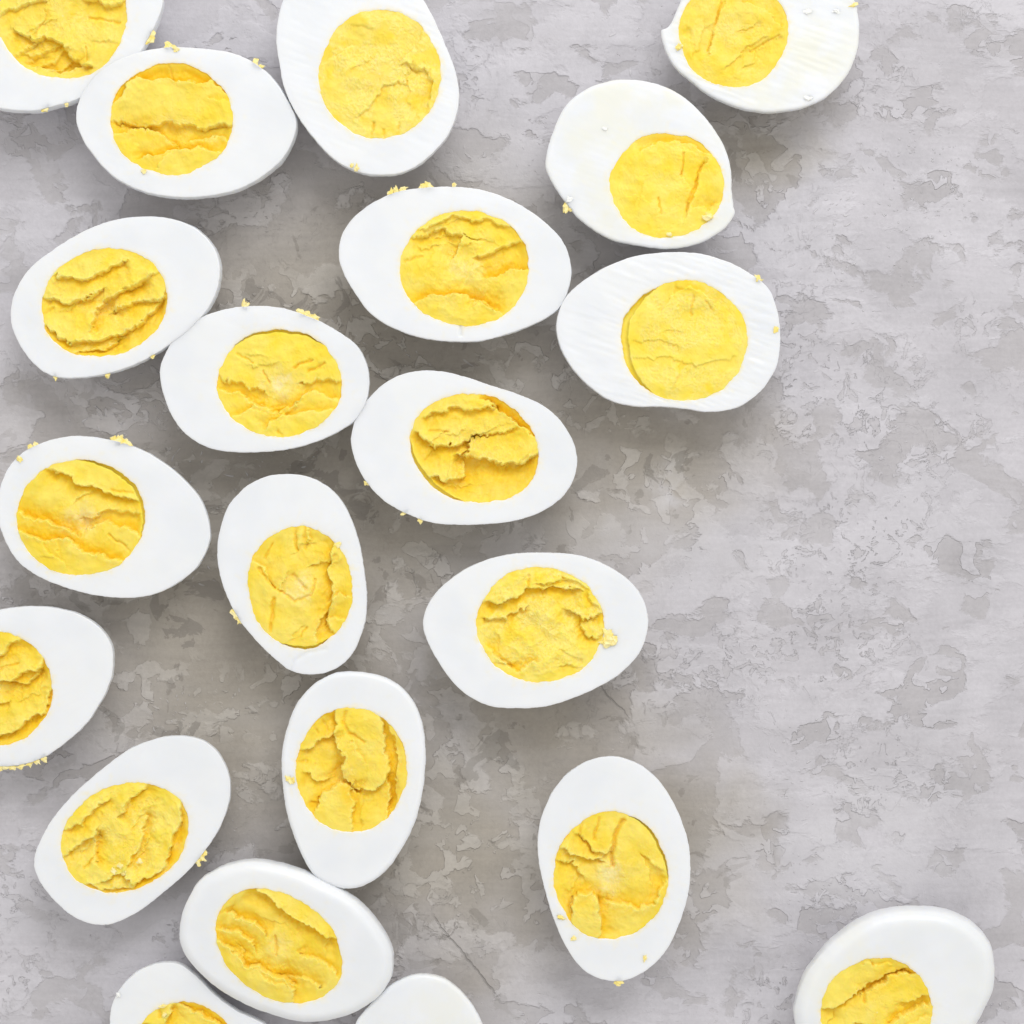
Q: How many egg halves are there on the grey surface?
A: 21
